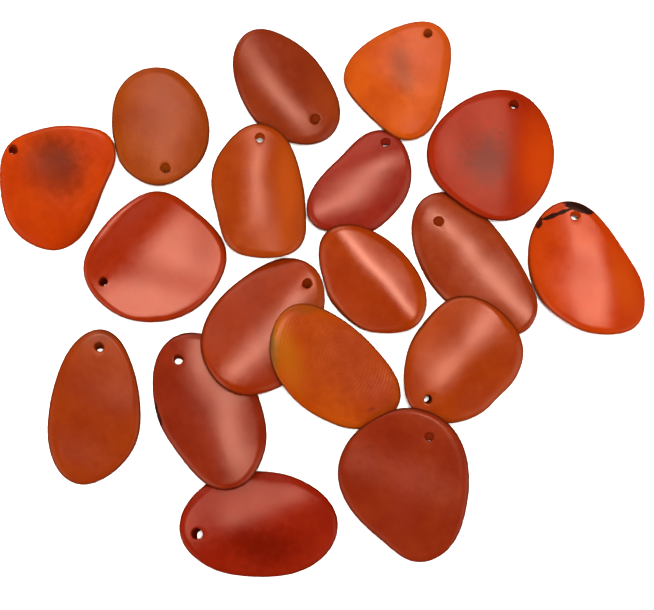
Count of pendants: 18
